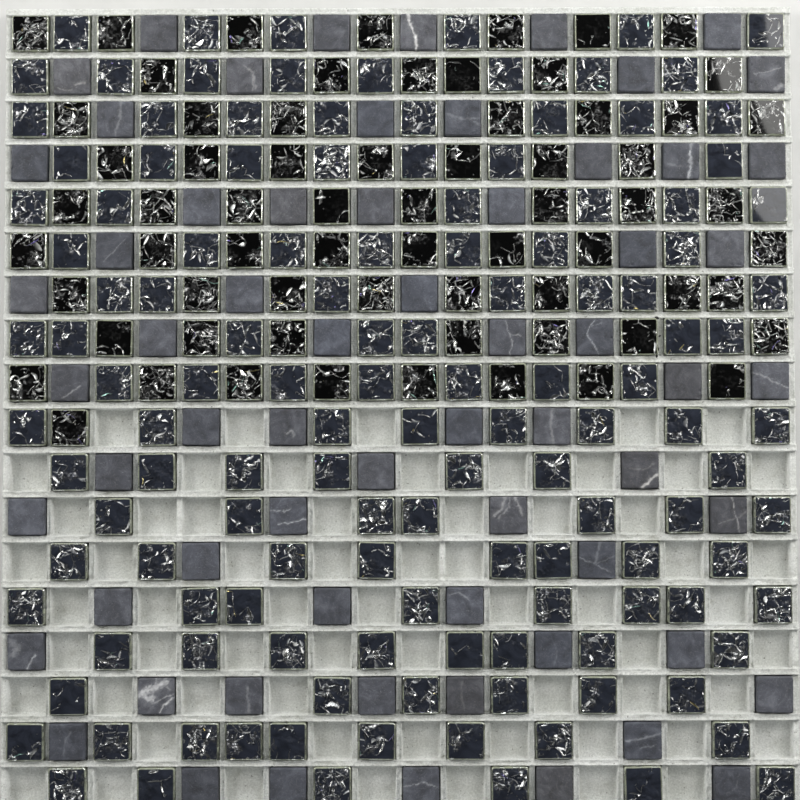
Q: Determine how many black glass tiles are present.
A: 67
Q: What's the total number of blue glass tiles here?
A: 130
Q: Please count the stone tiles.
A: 64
